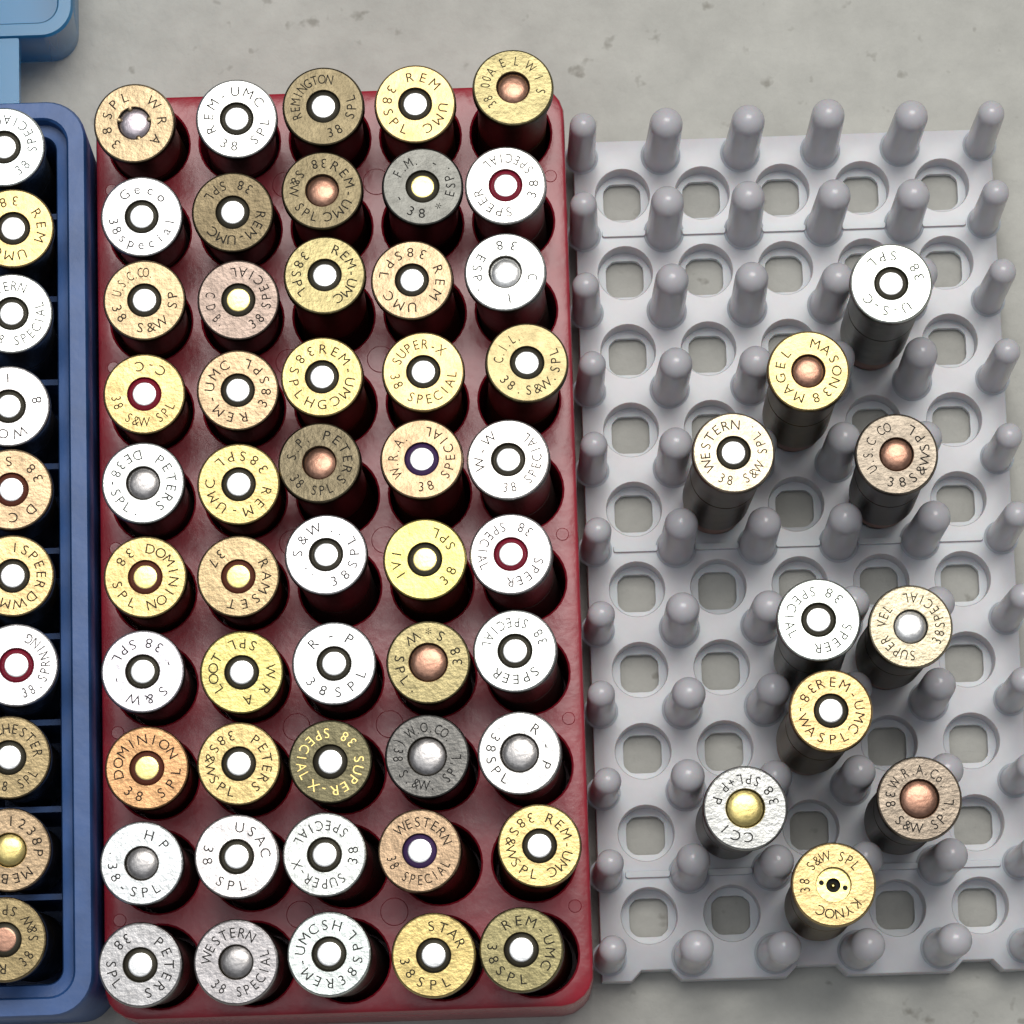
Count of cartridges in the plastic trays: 70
